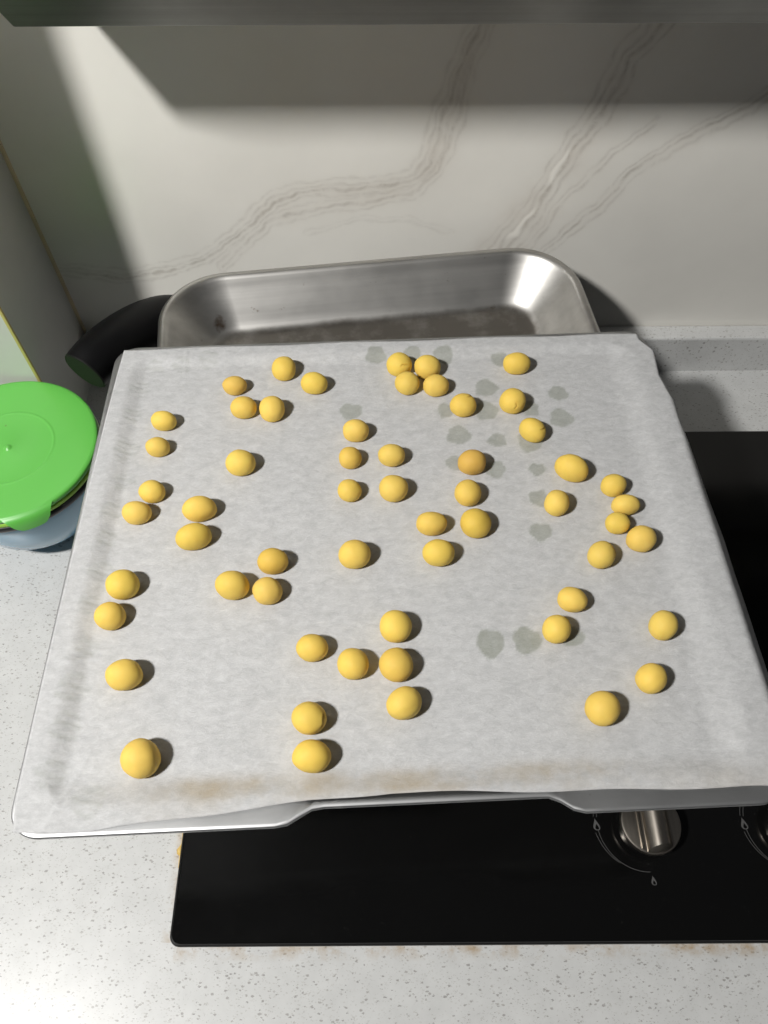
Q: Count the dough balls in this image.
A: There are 57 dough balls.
